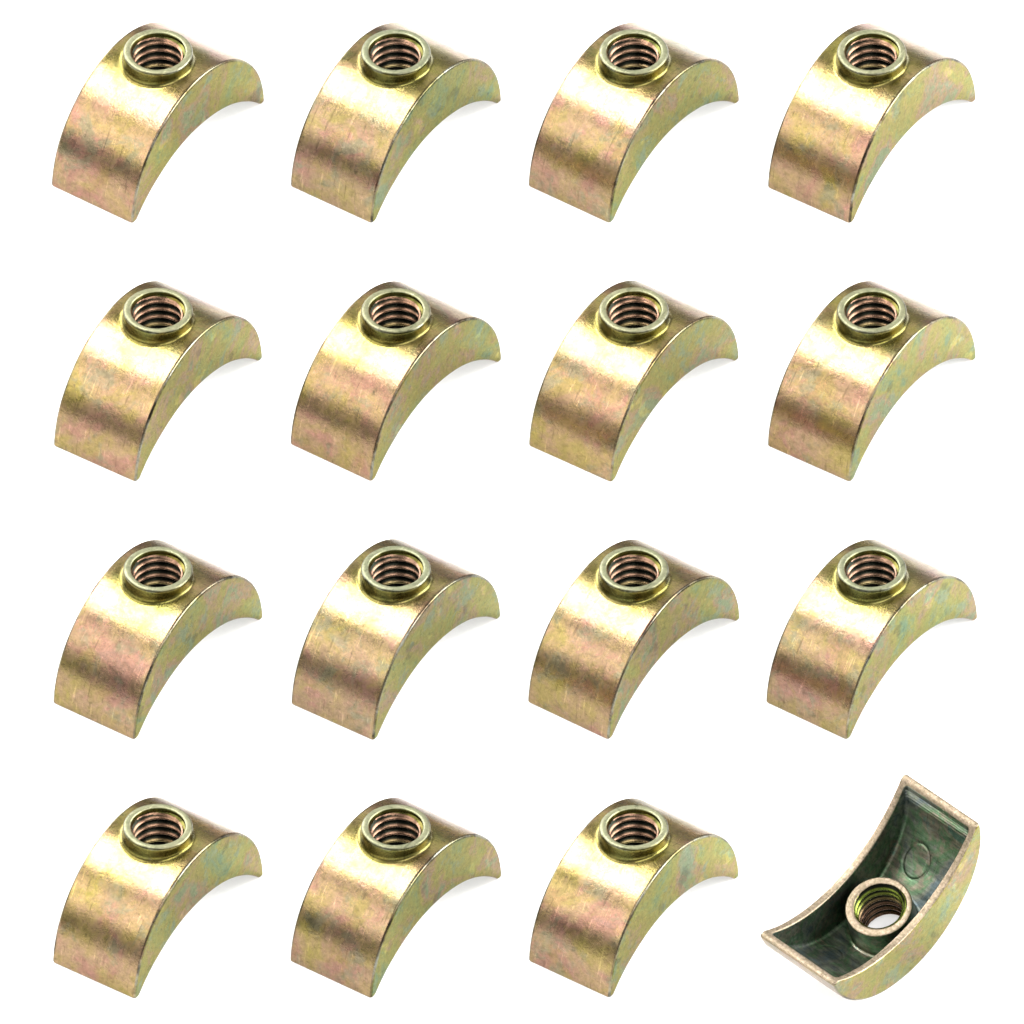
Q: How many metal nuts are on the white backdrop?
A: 16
